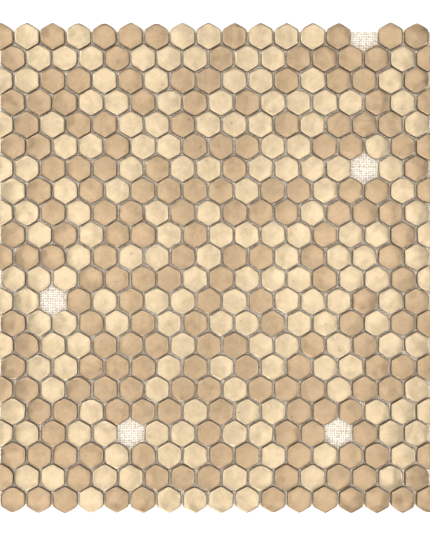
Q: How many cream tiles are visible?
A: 177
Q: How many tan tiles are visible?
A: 192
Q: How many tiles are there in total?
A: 369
